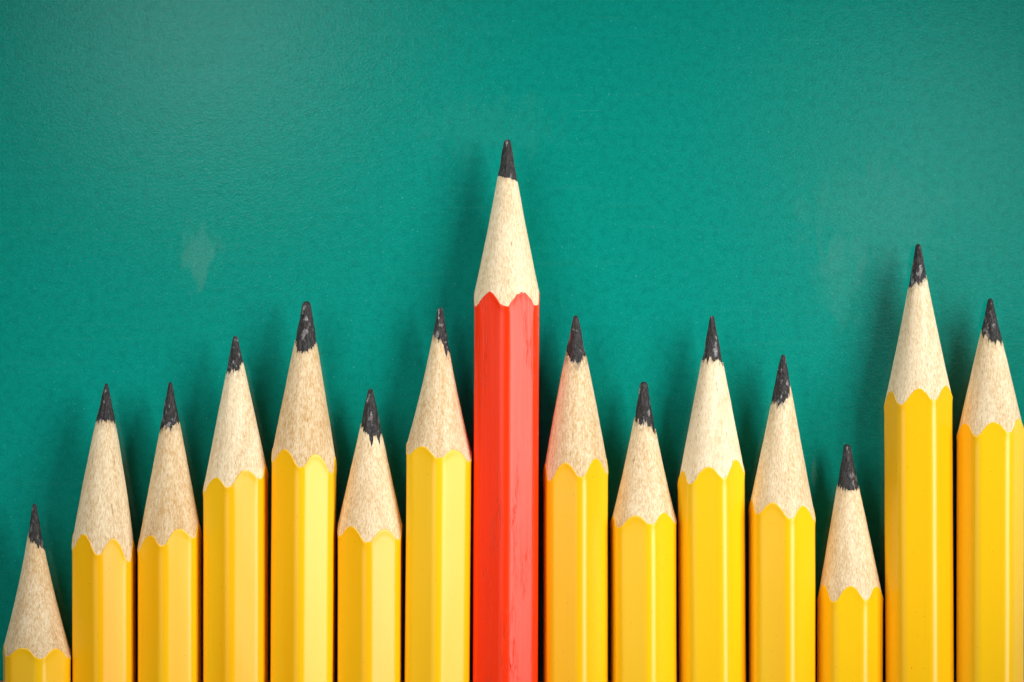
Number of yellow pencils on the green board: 14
